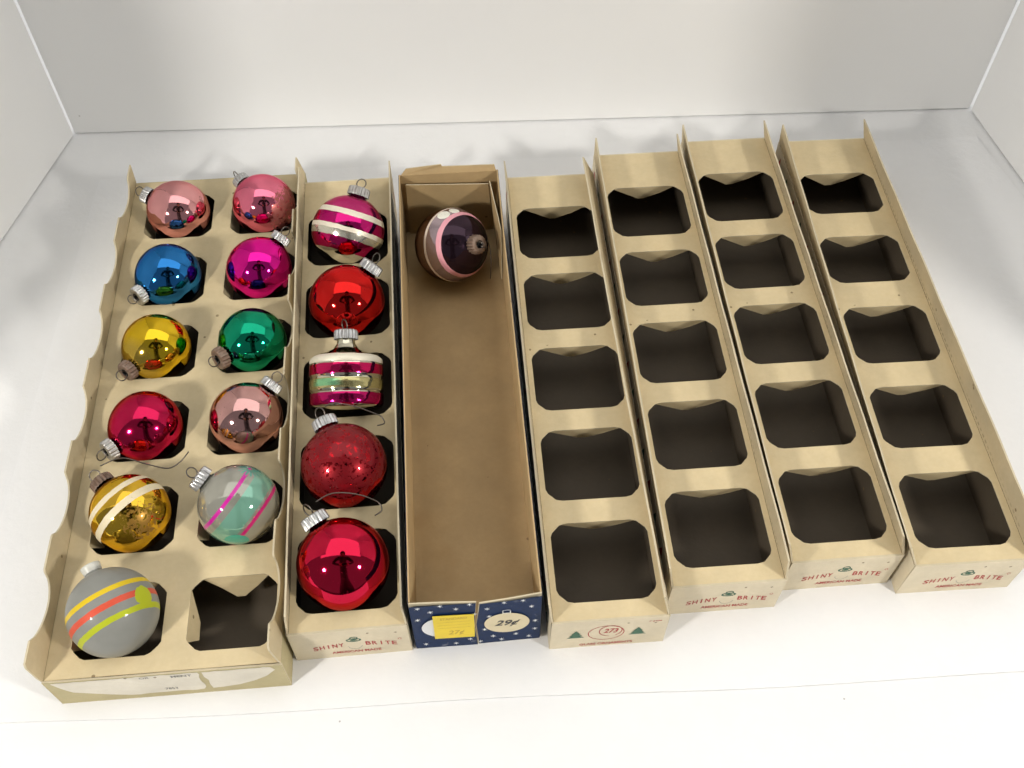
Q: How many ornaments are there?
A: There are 17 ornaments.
